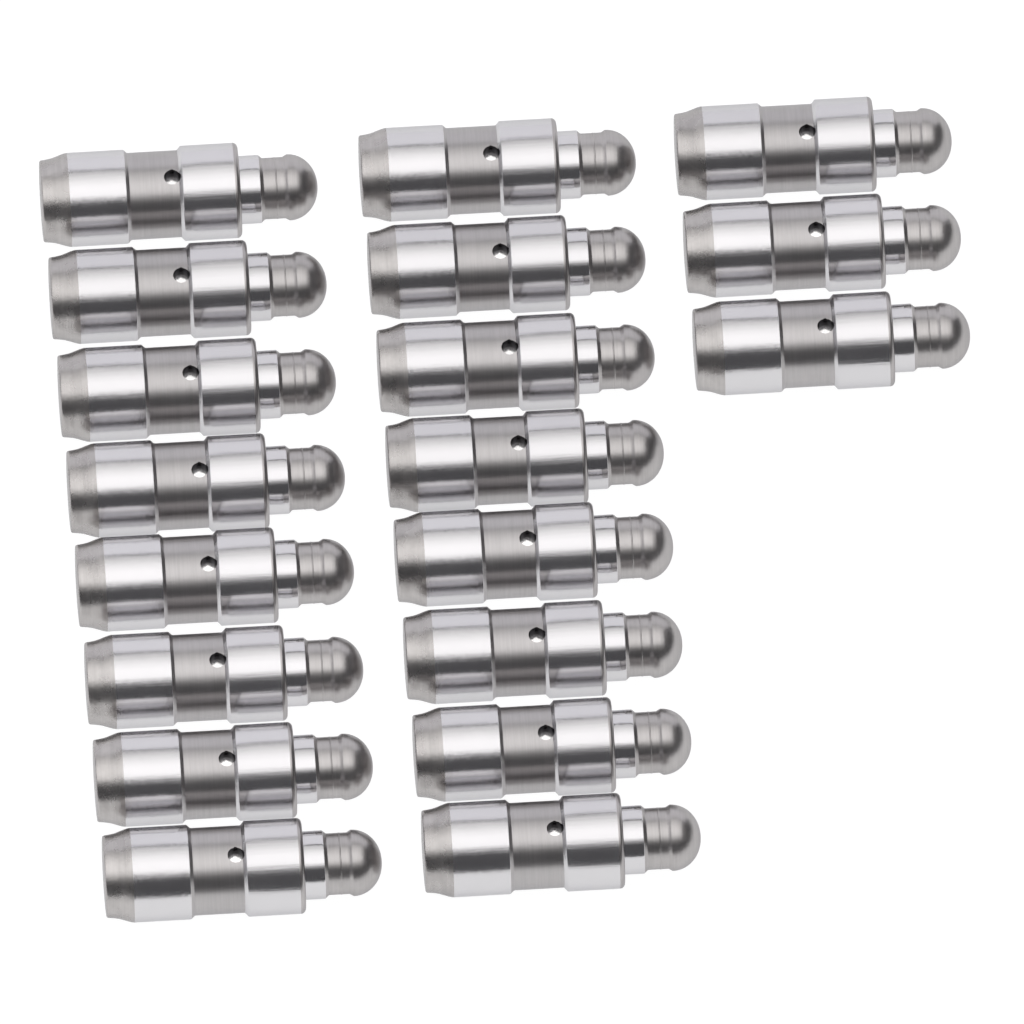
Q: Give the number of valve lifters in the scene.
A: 19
